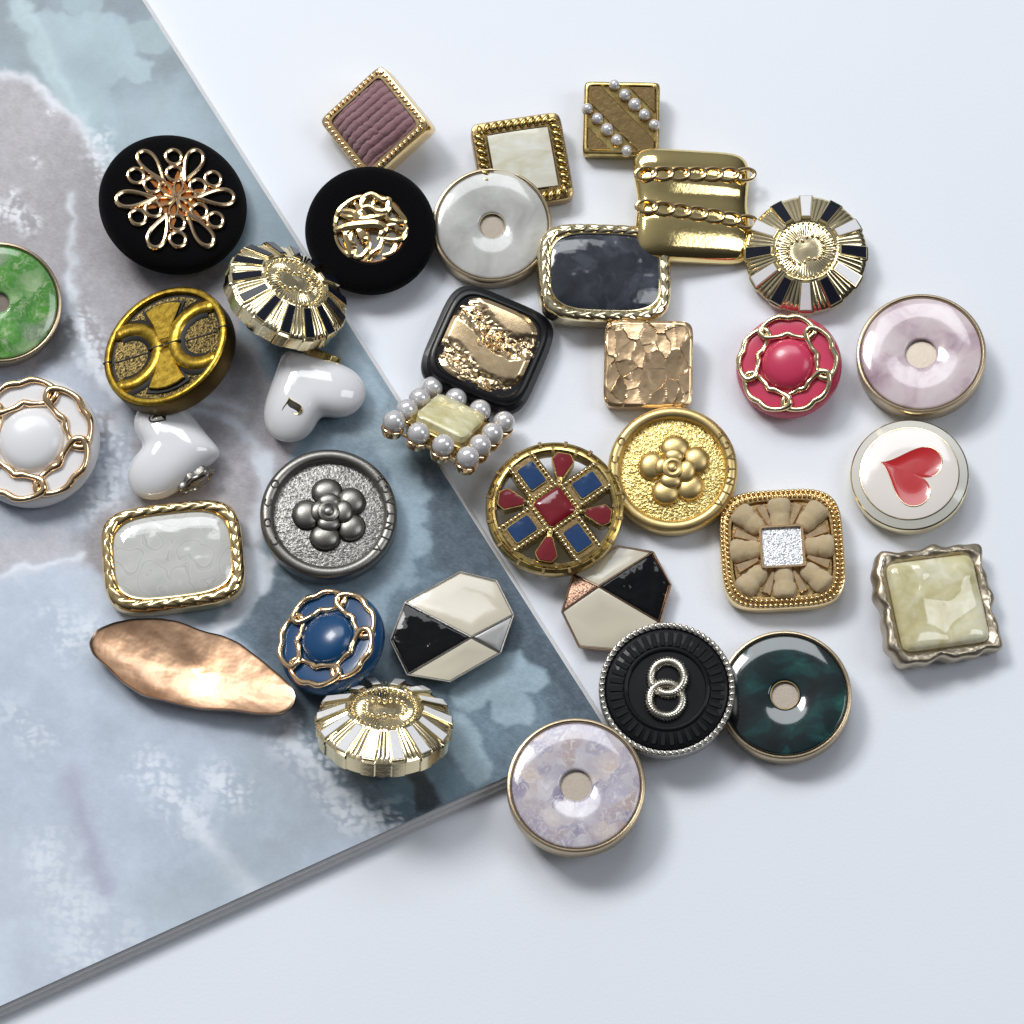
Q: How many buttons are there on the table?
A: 35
